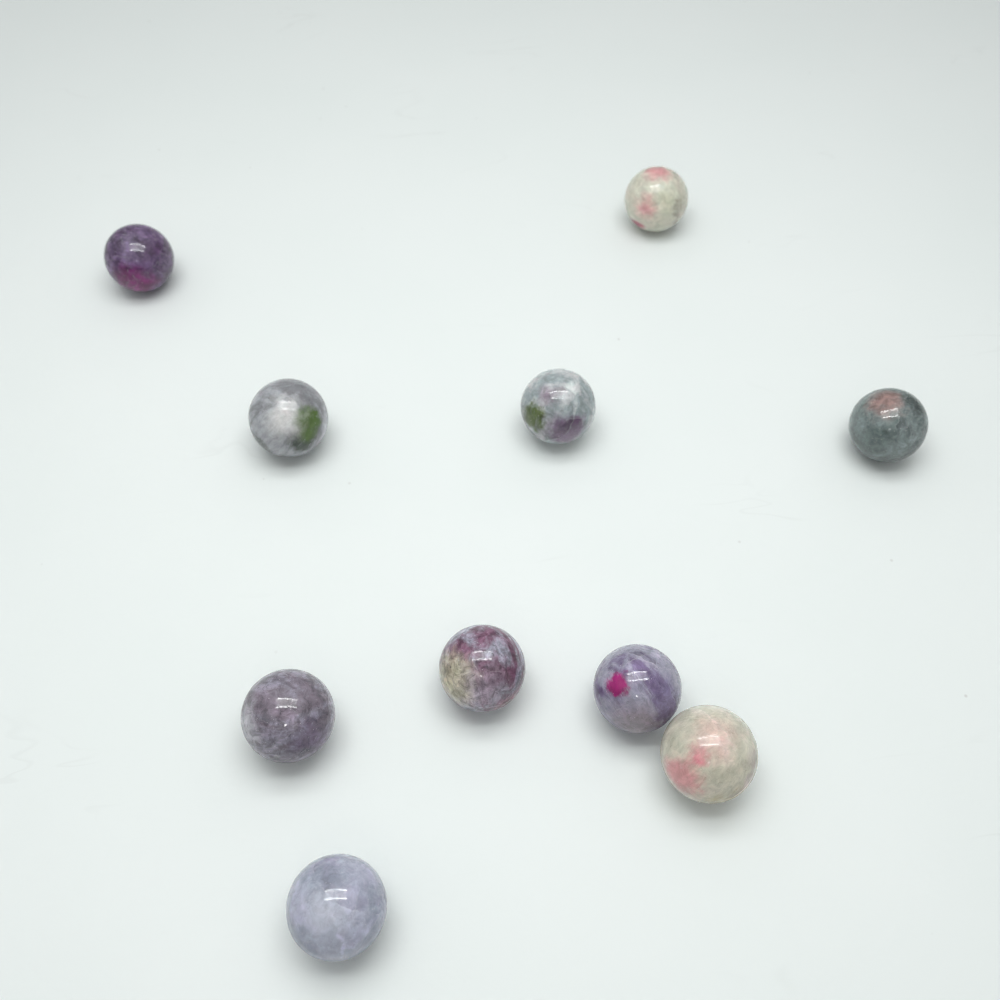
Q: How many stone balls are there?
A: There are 10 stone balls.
